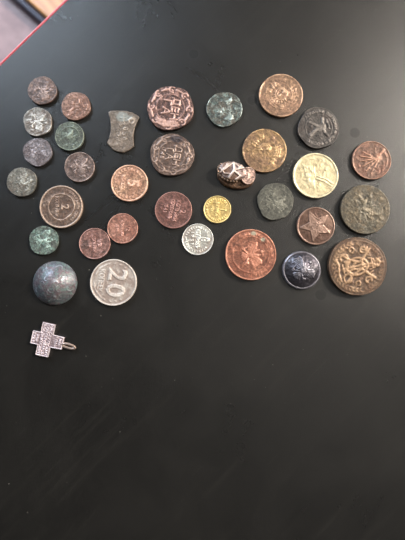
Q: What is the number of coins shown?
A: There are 29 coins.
